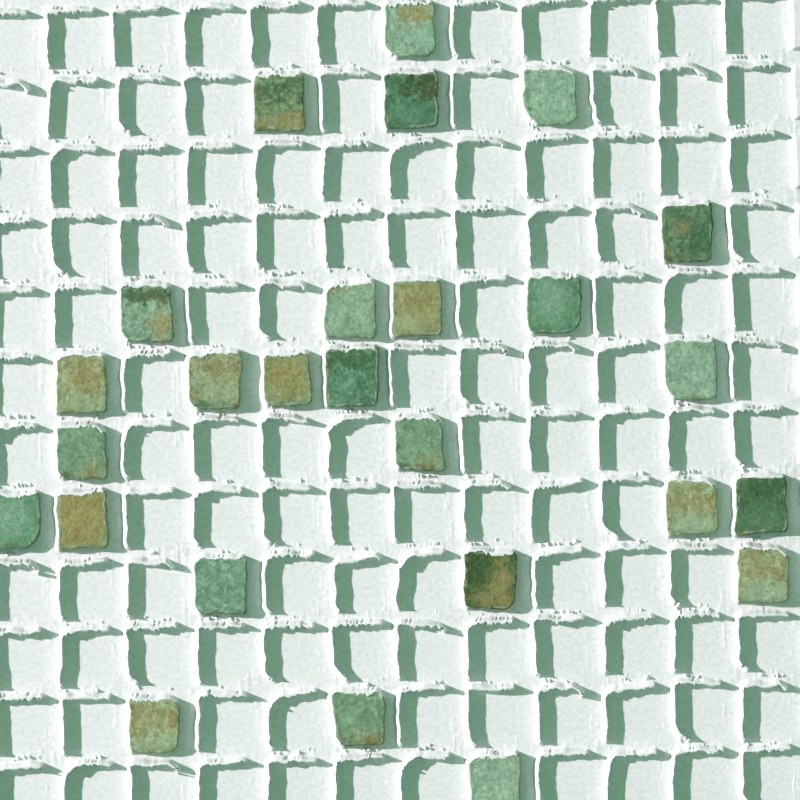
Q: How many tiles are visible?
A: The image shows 26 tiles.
